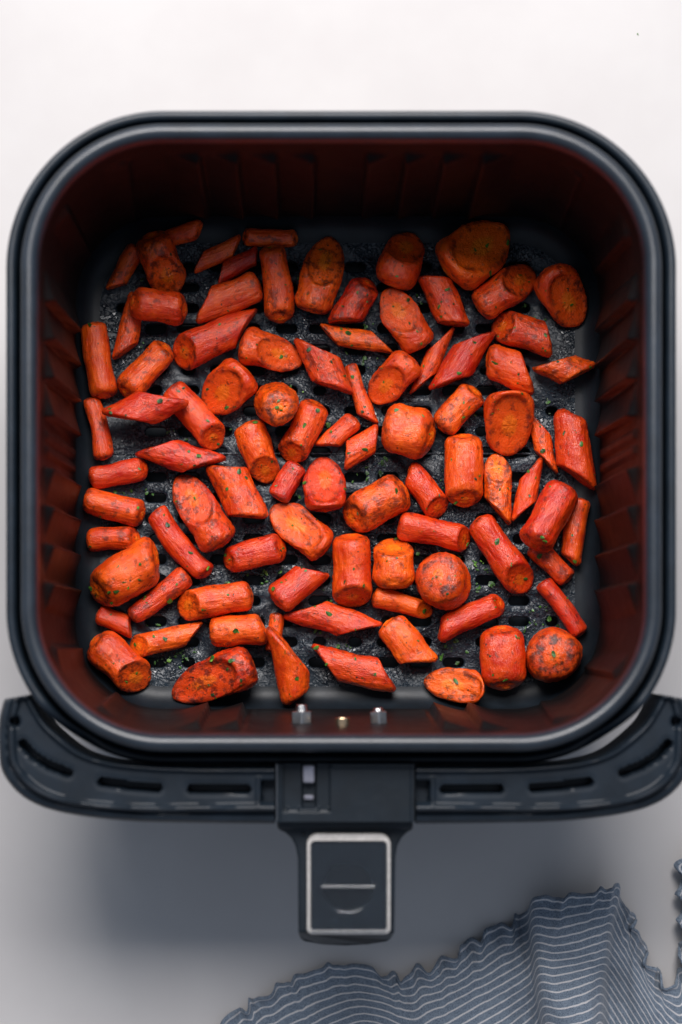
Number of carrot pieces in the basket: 89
